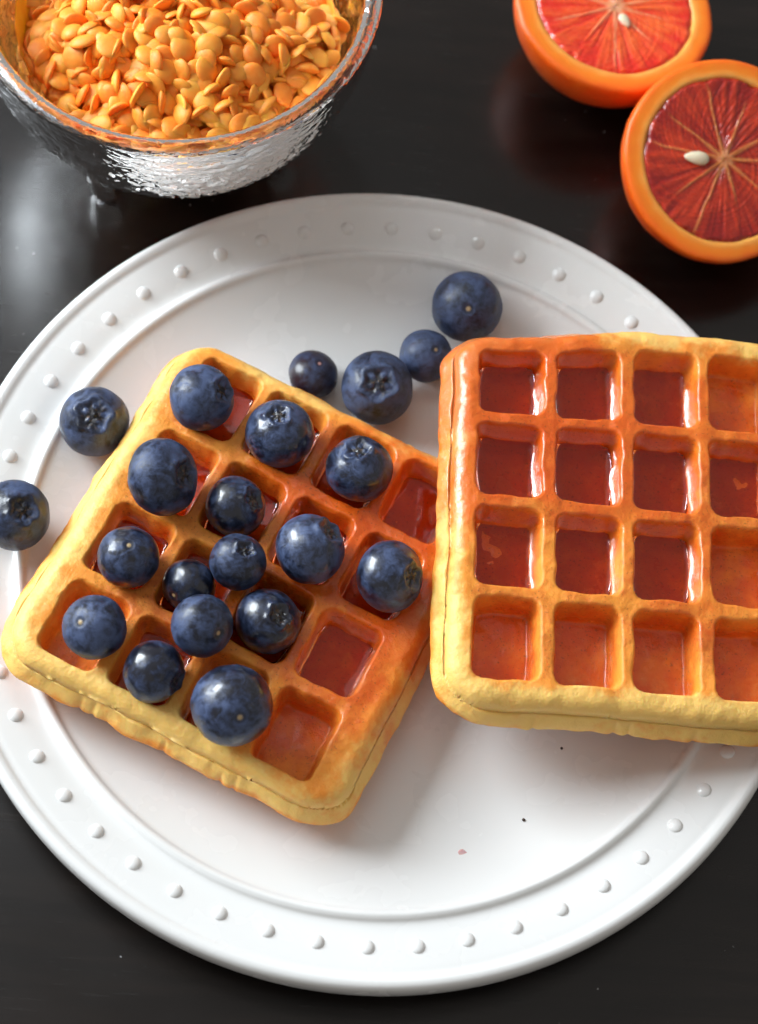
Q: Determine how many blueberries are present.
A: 21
